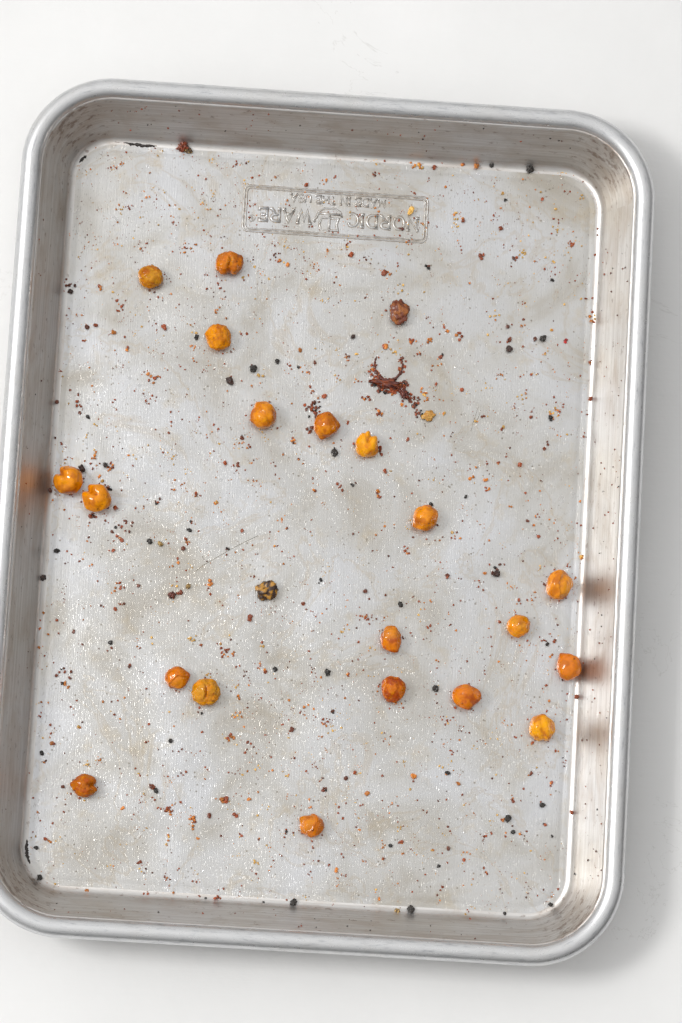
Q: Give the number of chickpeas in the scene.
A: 20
